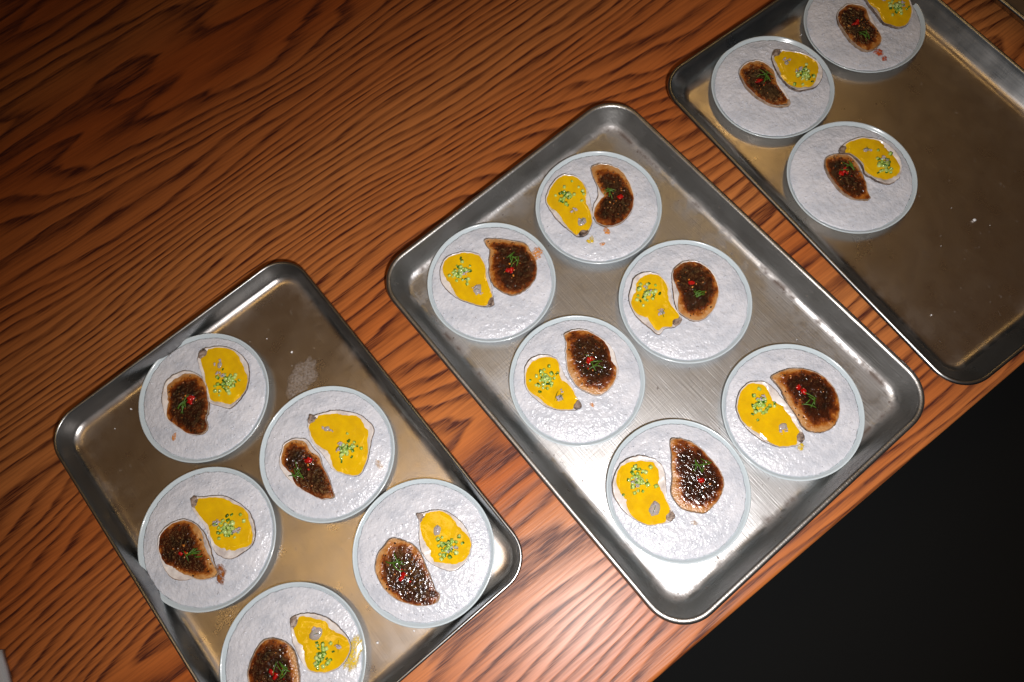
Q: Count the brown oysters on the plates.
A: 14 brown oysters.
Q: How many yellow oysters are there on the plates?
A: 14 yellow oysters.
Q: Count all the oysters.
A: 28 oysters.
